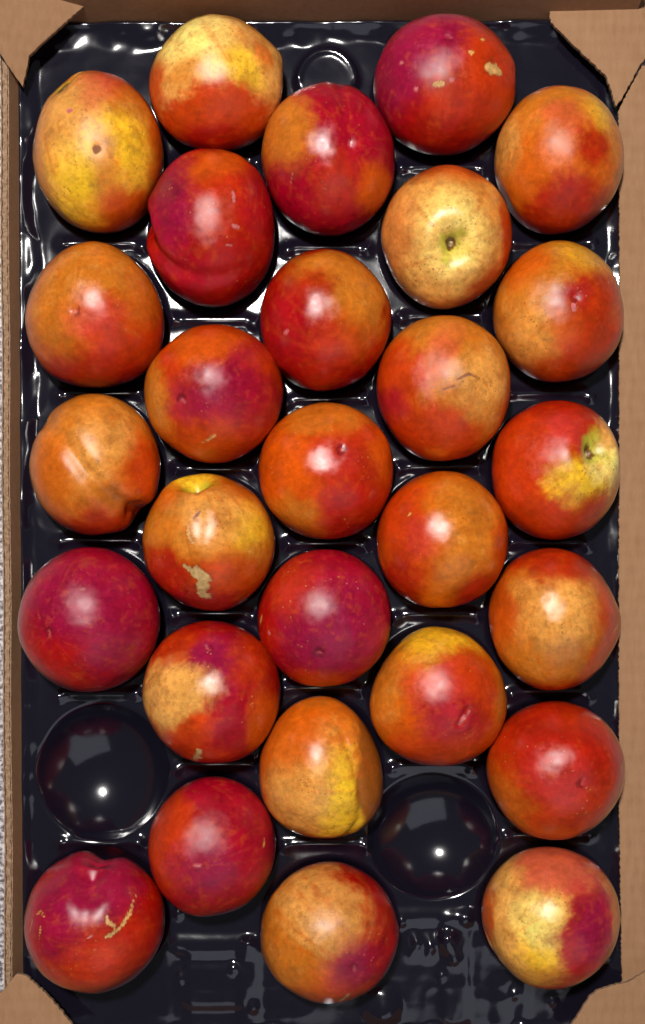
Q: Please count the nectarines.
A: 28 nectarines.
